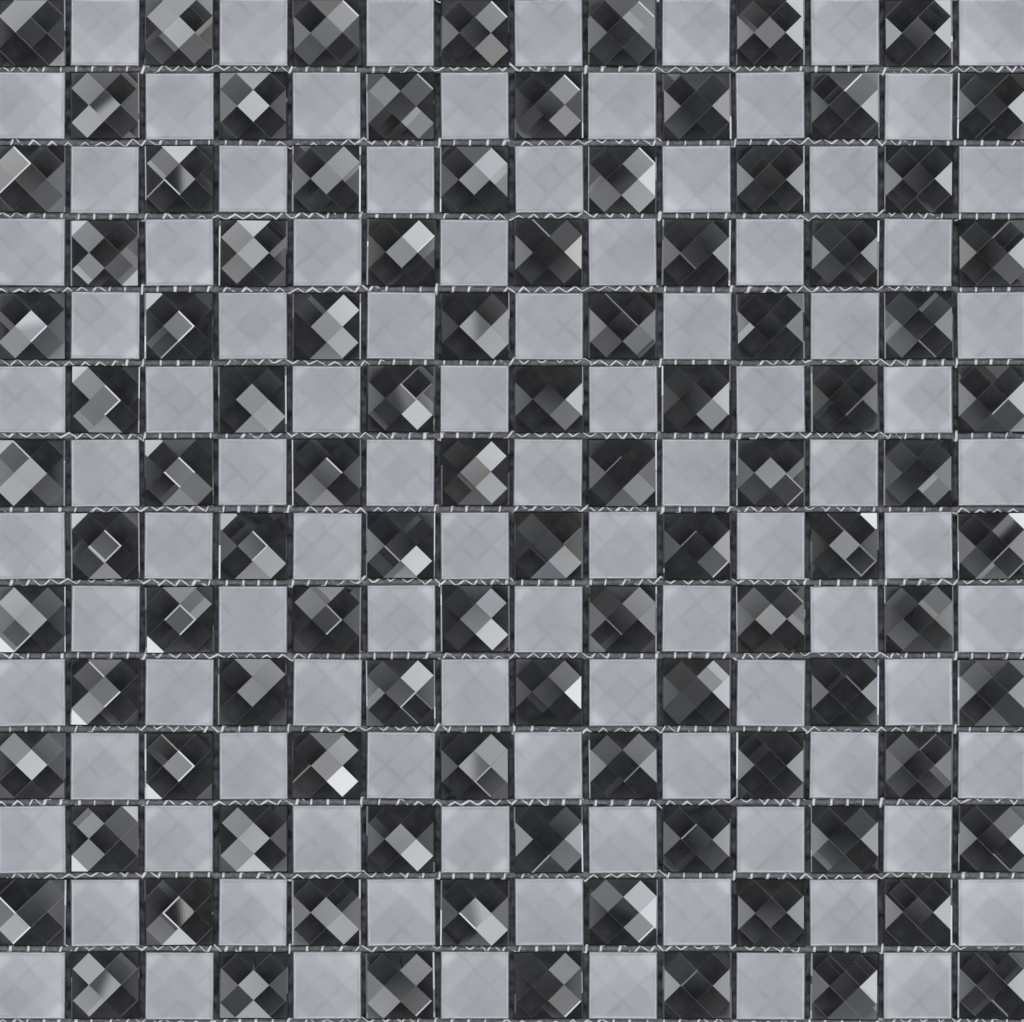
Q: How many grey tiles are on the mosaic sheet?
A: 98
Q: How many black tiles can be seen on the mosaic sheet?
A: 98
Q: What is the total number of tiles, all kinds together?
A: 196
